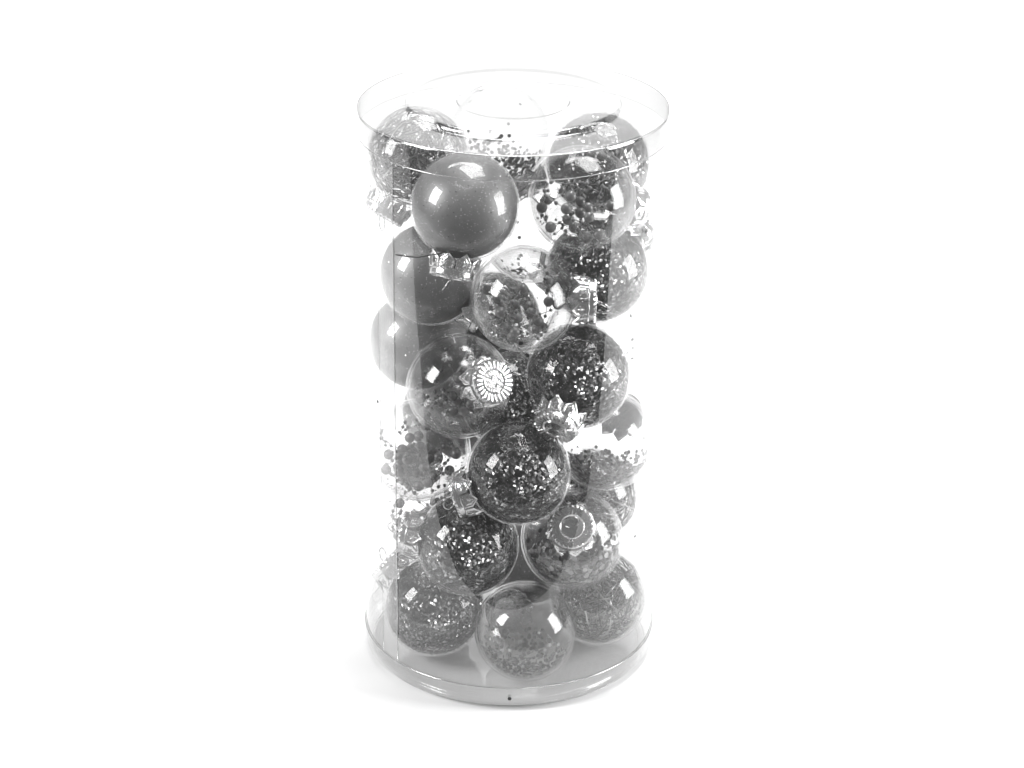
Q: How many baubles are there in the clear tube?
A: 27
